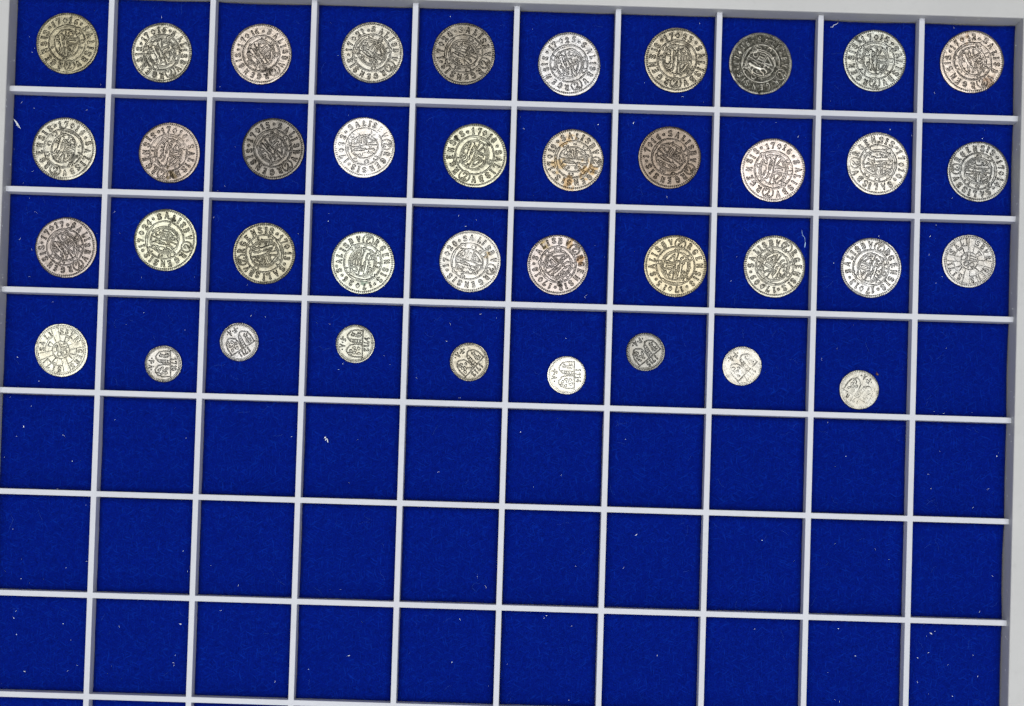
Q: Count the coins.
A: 39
